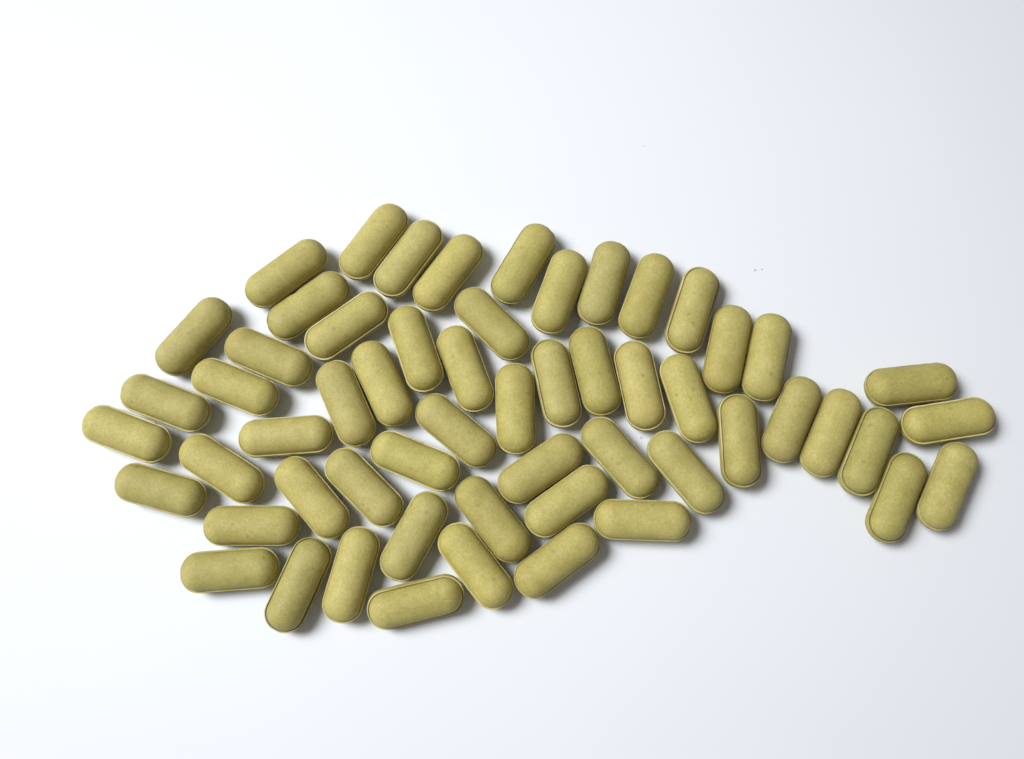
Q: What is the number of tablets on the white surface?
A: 57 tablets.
